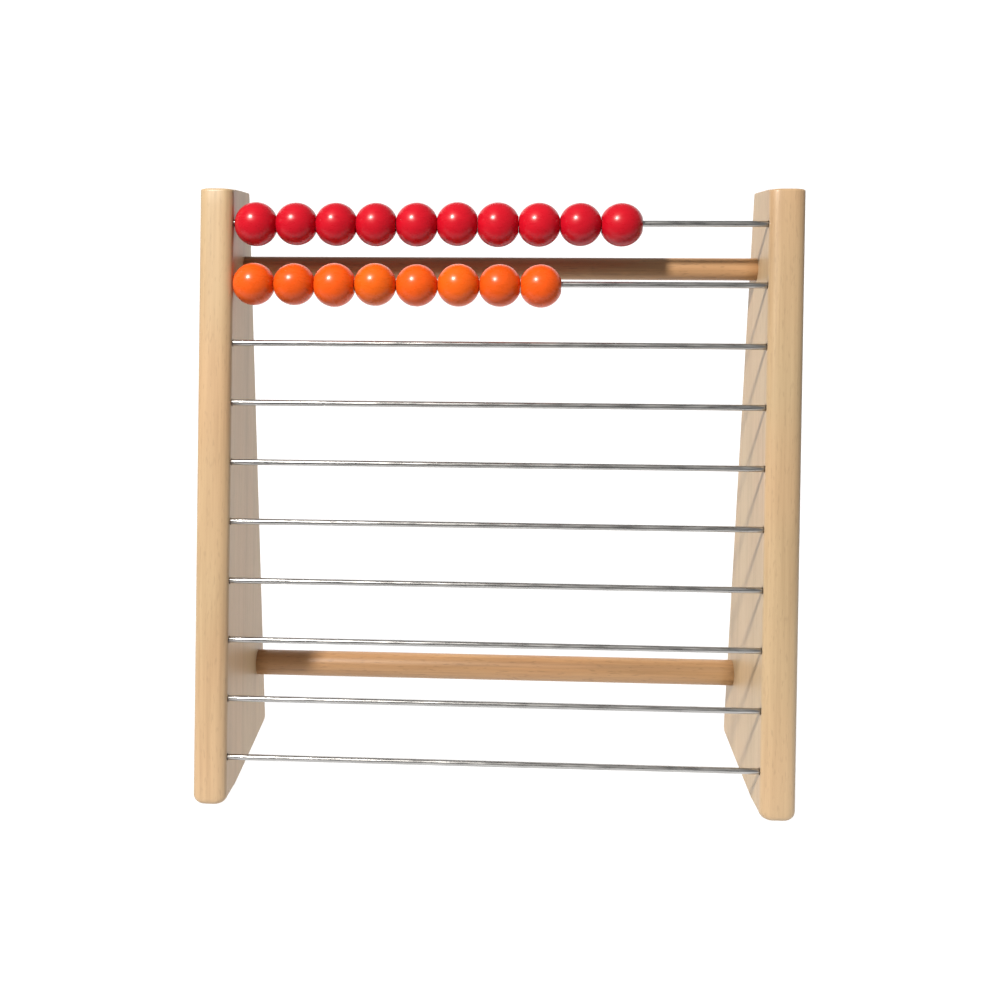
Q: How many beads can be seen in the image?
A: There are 18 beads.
